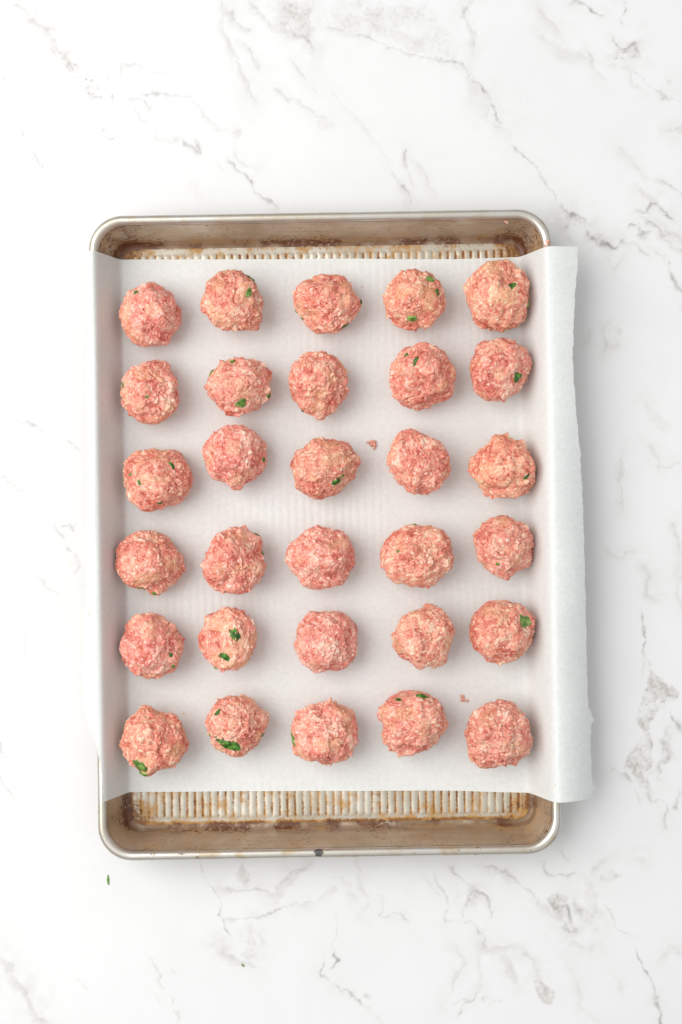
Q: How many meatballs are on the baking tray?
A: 30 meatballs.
